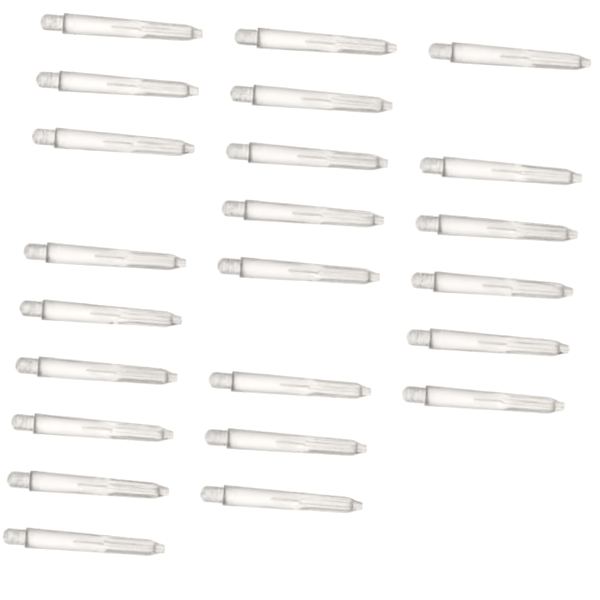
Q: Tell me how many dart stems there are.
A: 23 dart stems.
